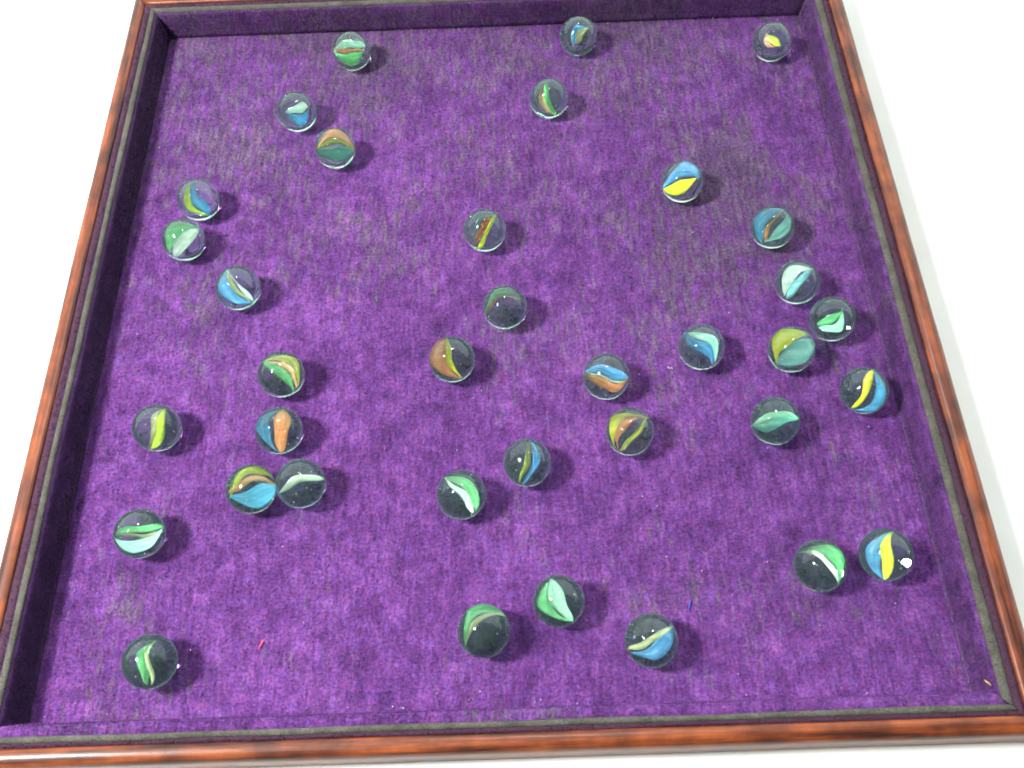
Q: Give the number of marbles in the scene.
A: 36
